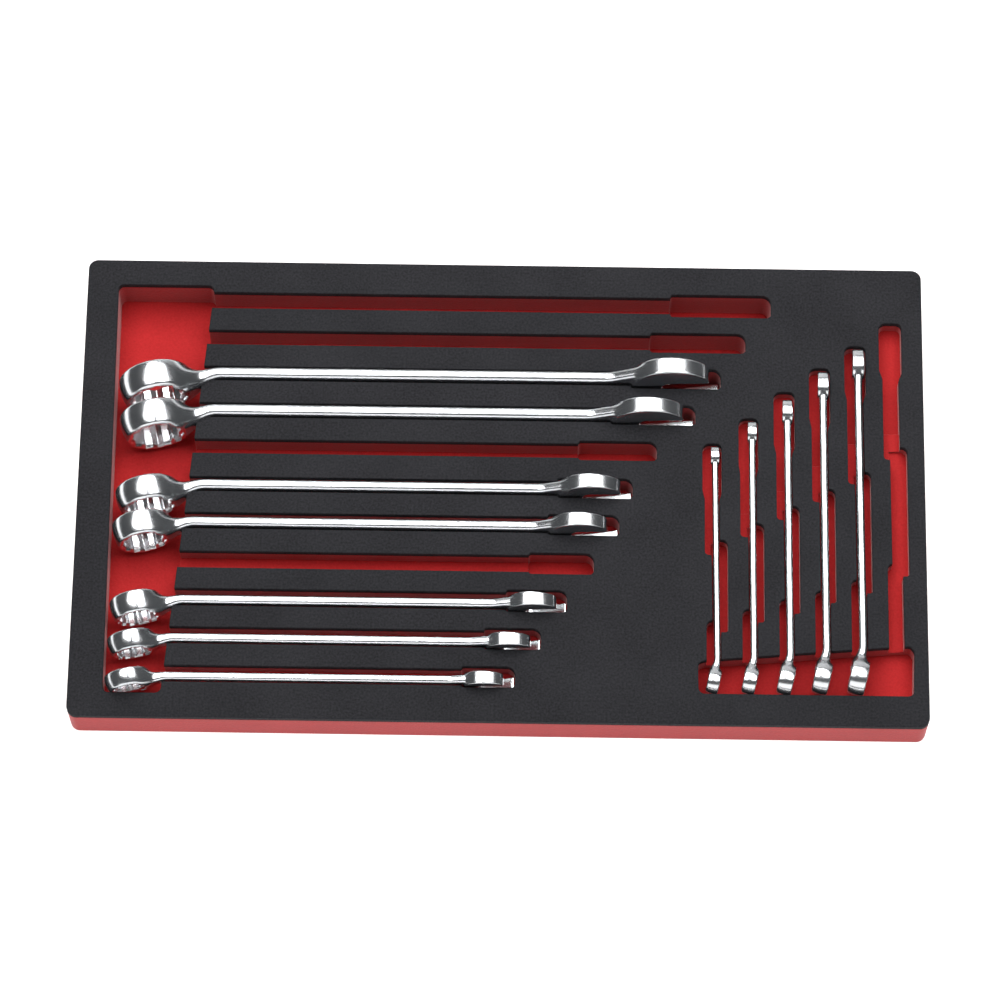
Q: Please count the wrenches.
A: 12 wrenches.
